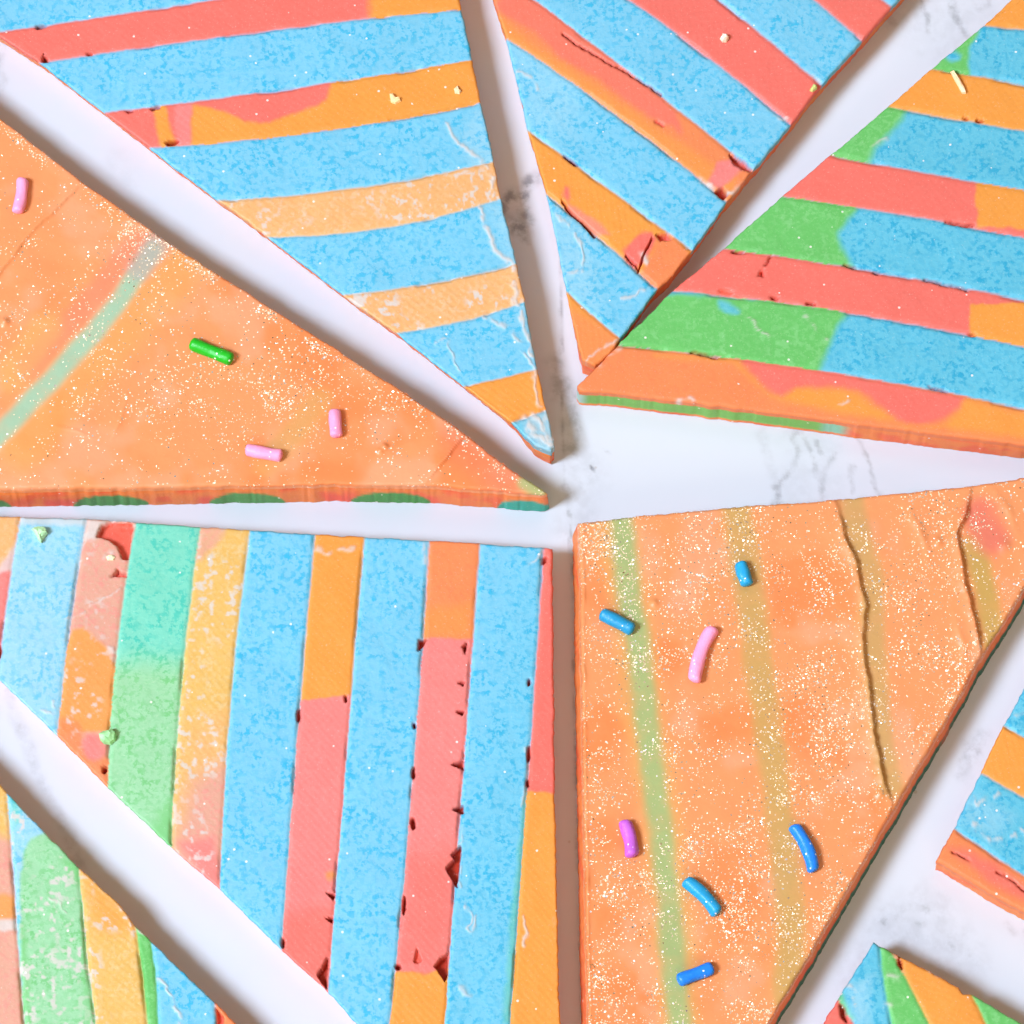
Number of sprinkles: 11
